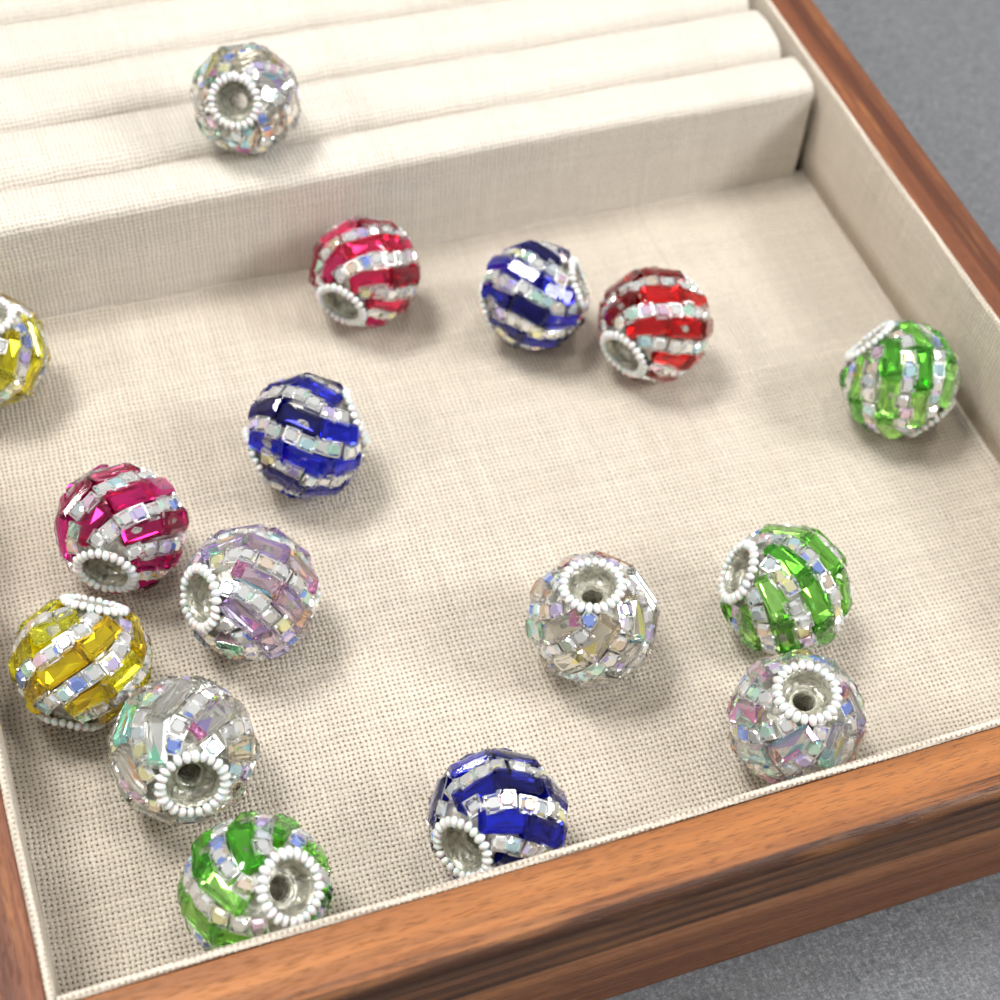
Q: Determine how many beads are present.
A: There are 16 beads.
